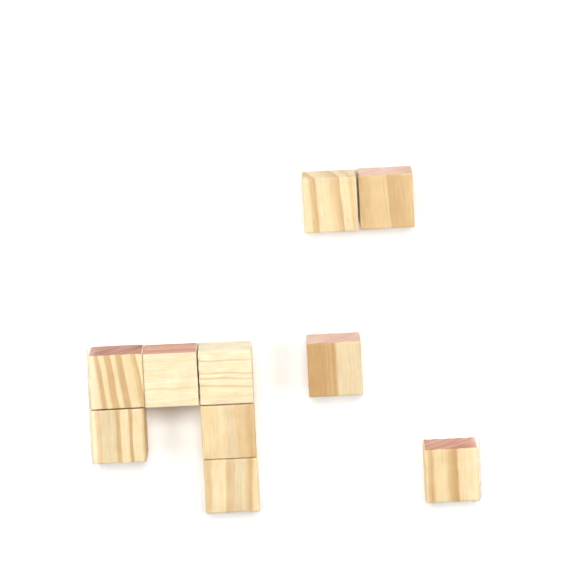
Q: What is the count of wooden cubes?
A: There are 10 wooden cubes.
